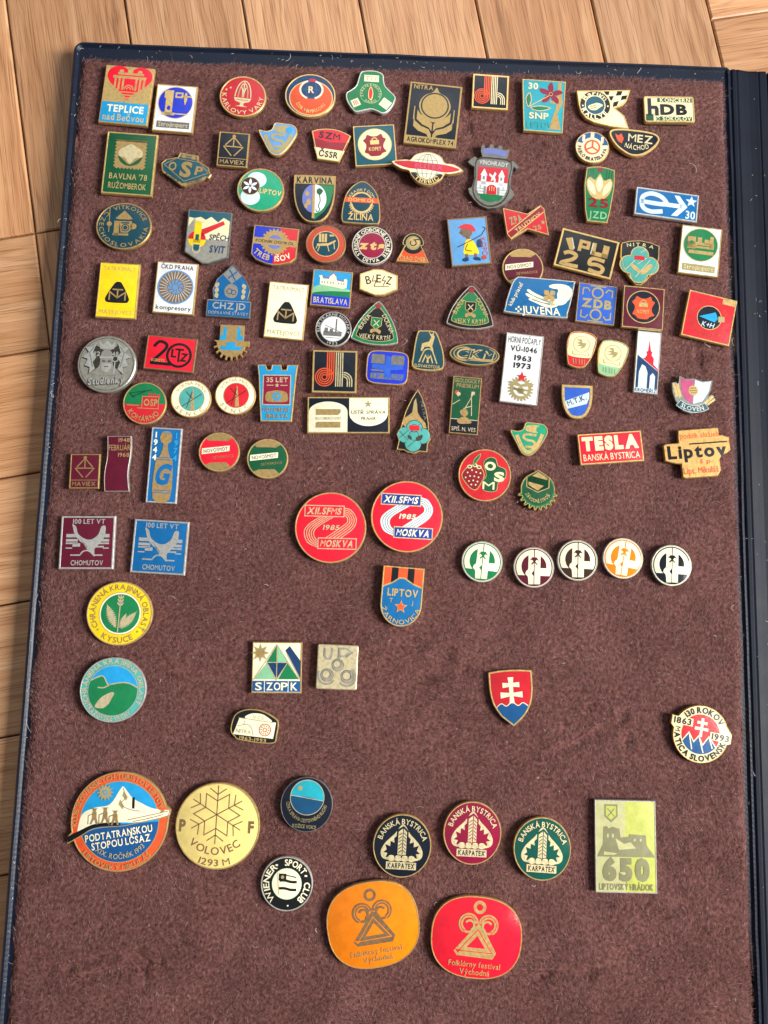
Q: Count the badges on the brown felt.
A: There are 107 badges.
